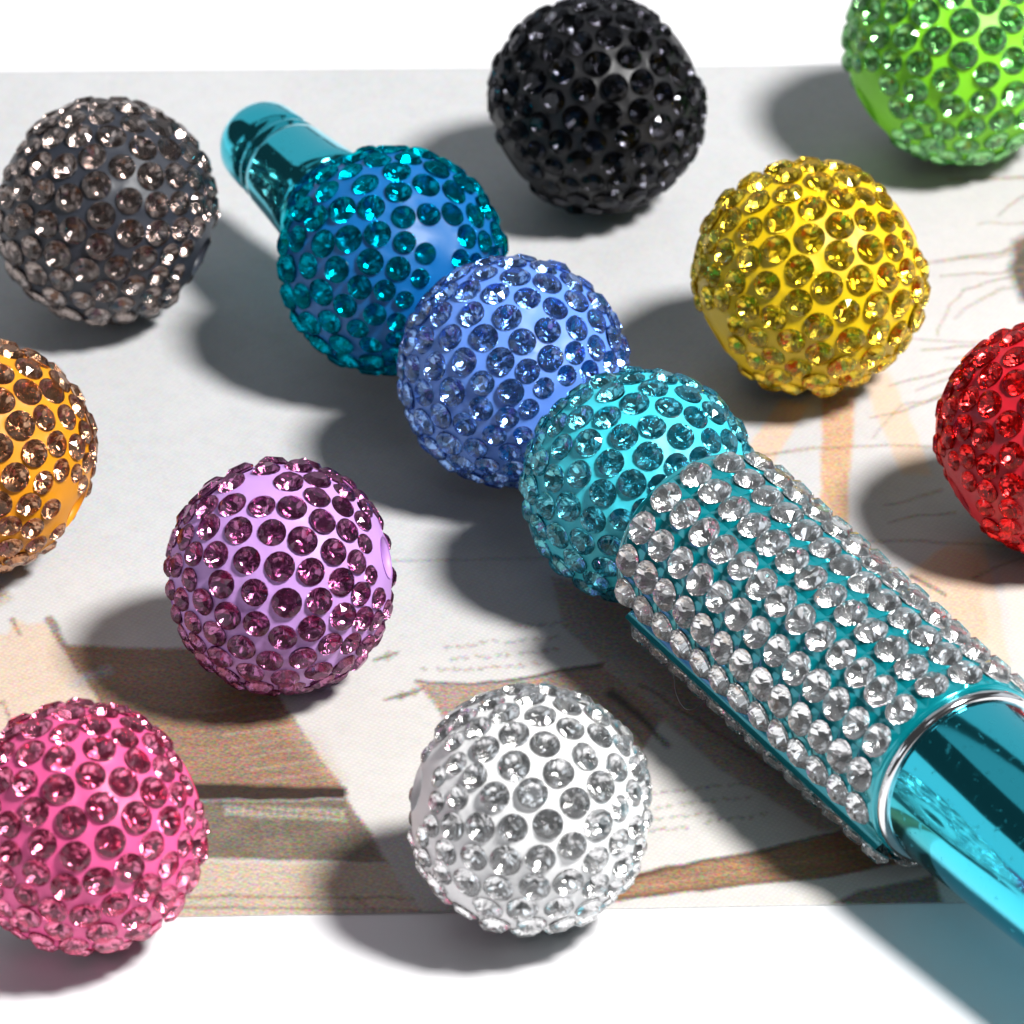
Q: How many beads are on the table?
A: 12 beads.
